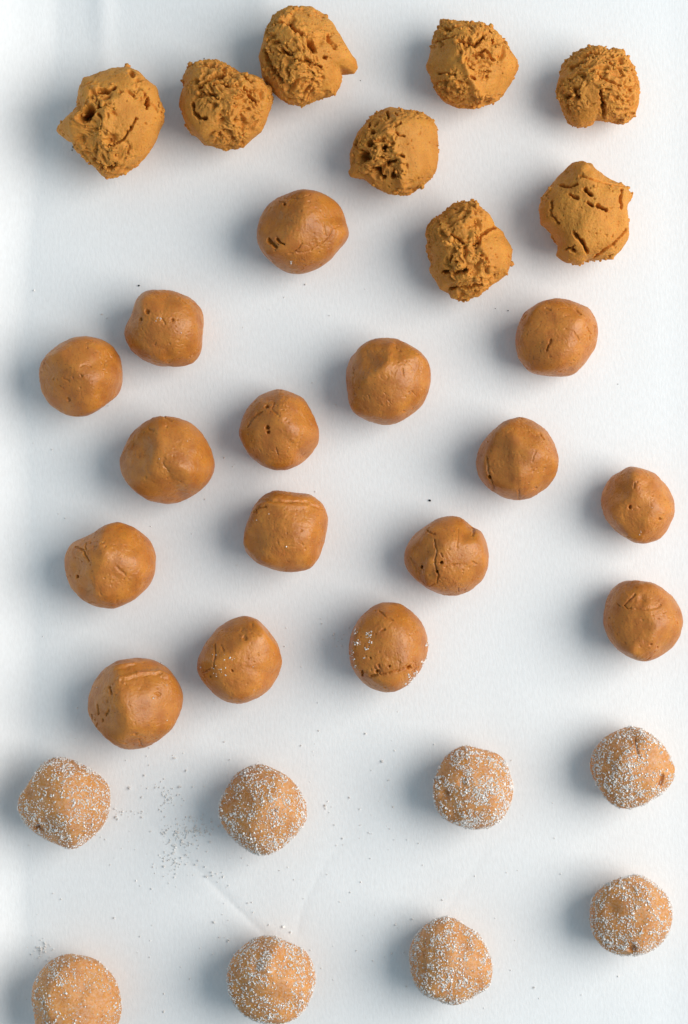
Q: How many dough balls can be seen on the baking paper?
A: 32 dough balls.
